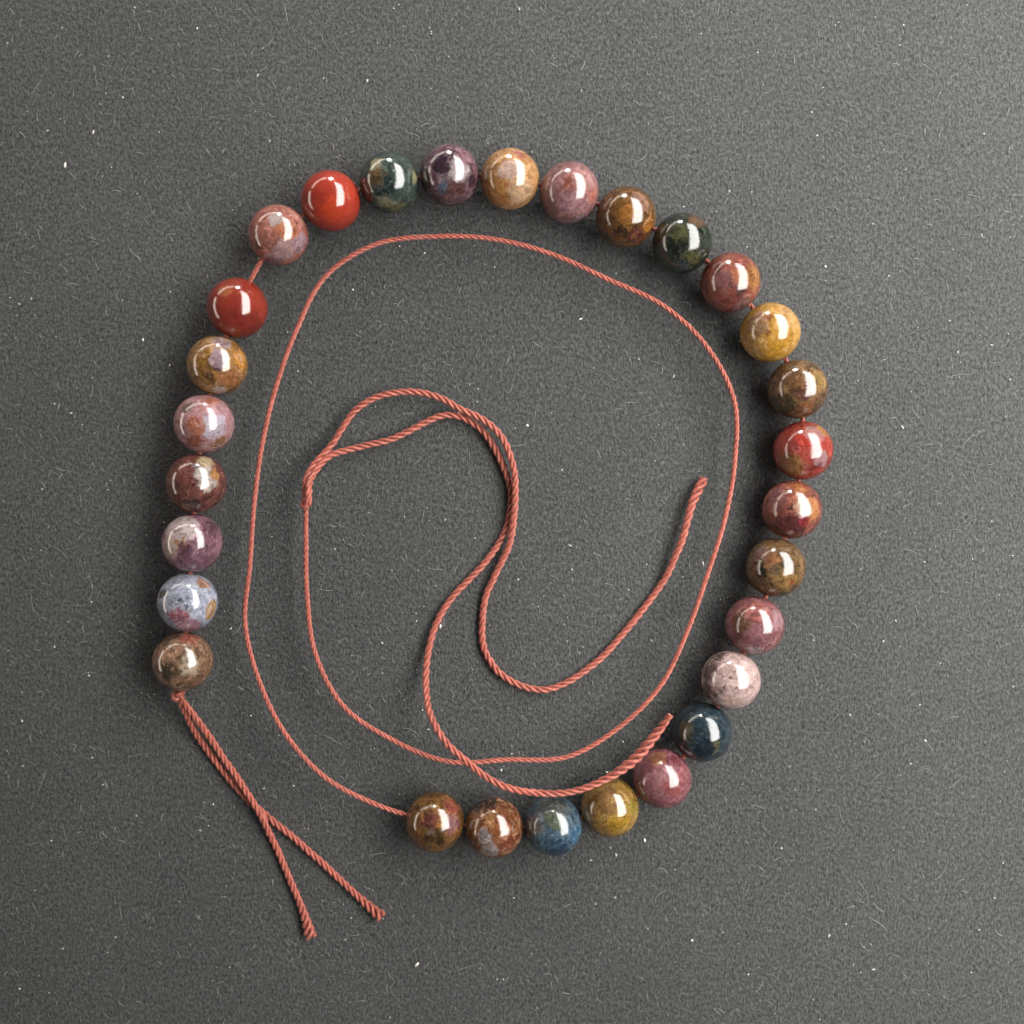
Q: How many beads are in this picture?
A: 29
